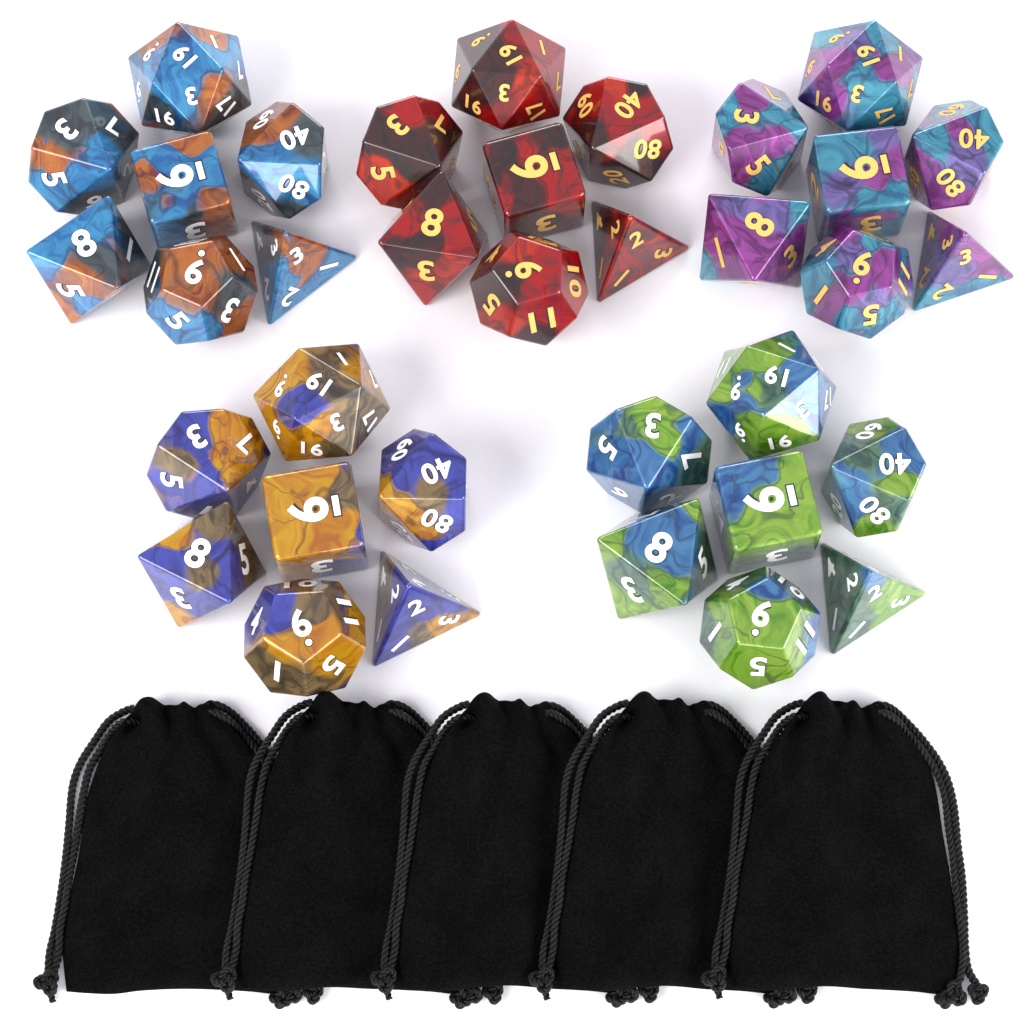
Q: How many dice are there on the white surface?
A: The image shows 35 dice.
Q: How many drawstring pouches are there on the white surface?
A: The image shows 5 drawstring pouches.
